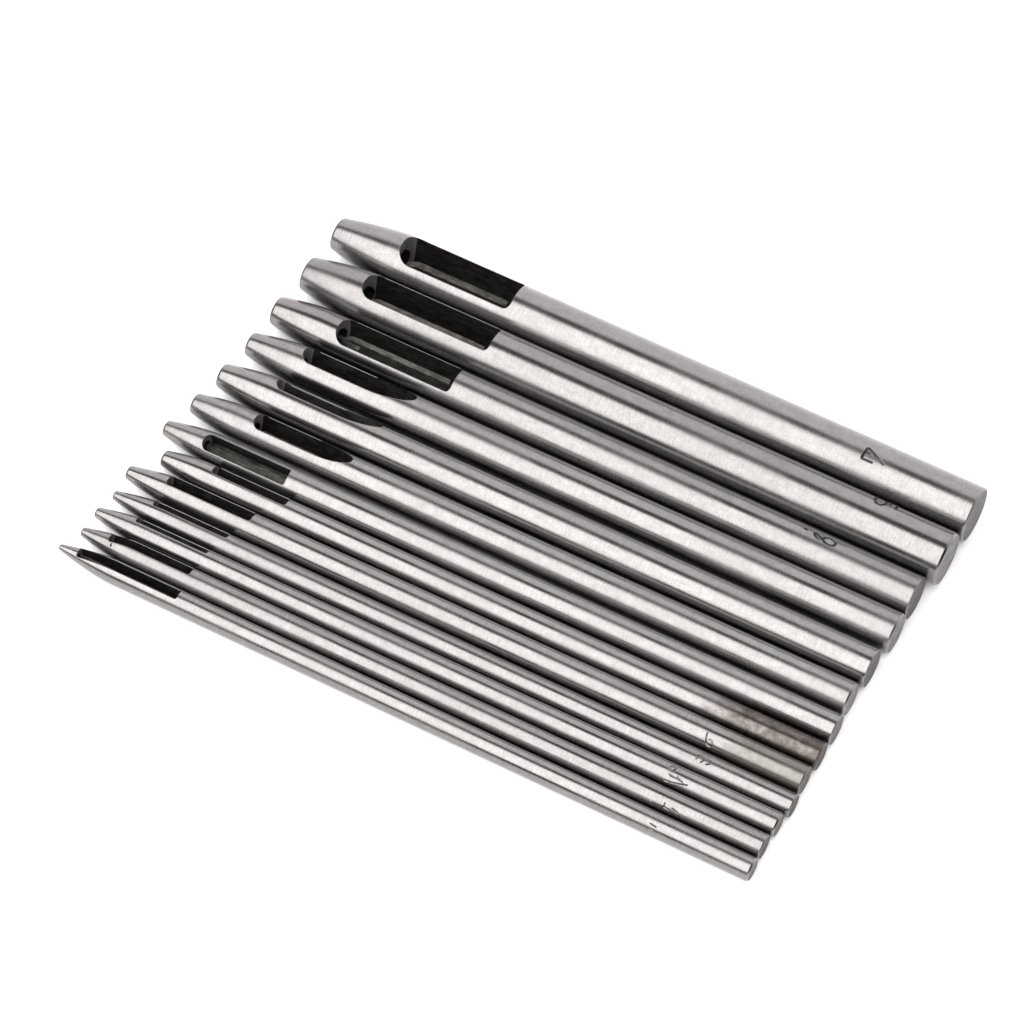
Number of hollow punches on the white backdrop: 13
